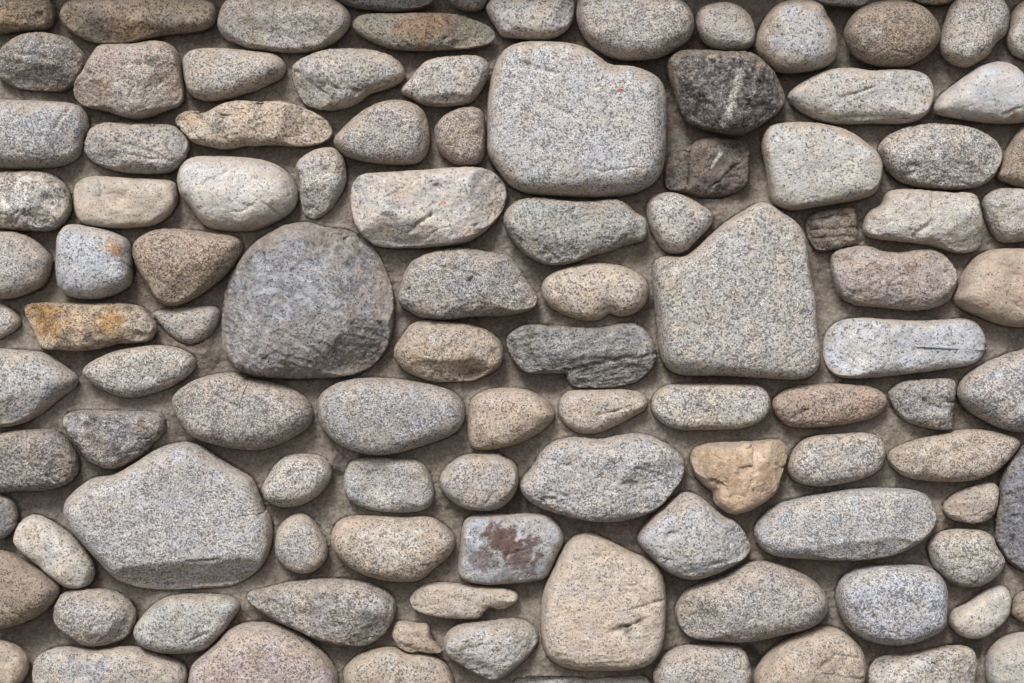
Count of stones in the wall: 109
